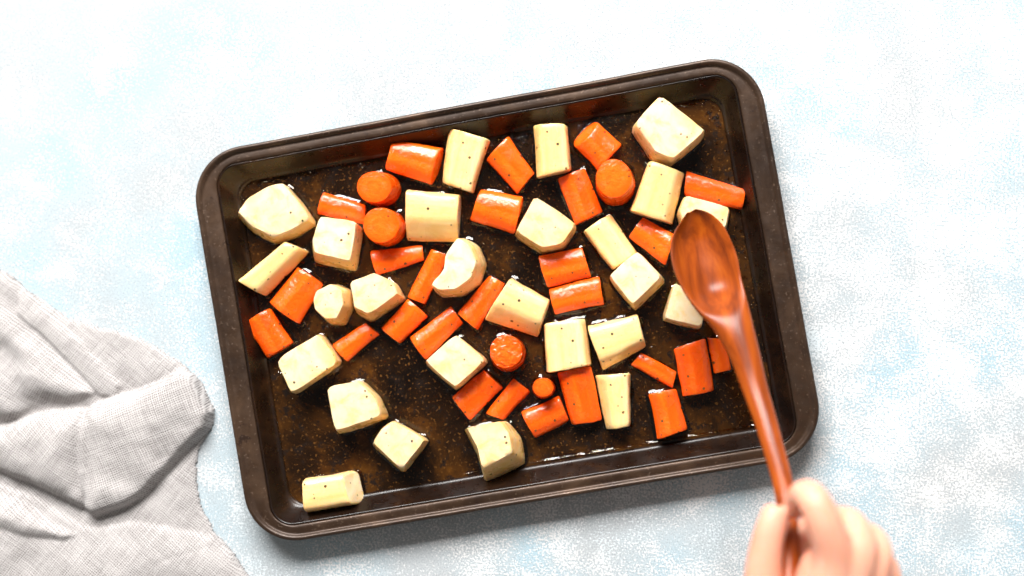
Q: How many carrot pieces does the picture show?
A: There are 31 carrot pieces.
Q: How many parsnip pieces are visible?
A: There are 26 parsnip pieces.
